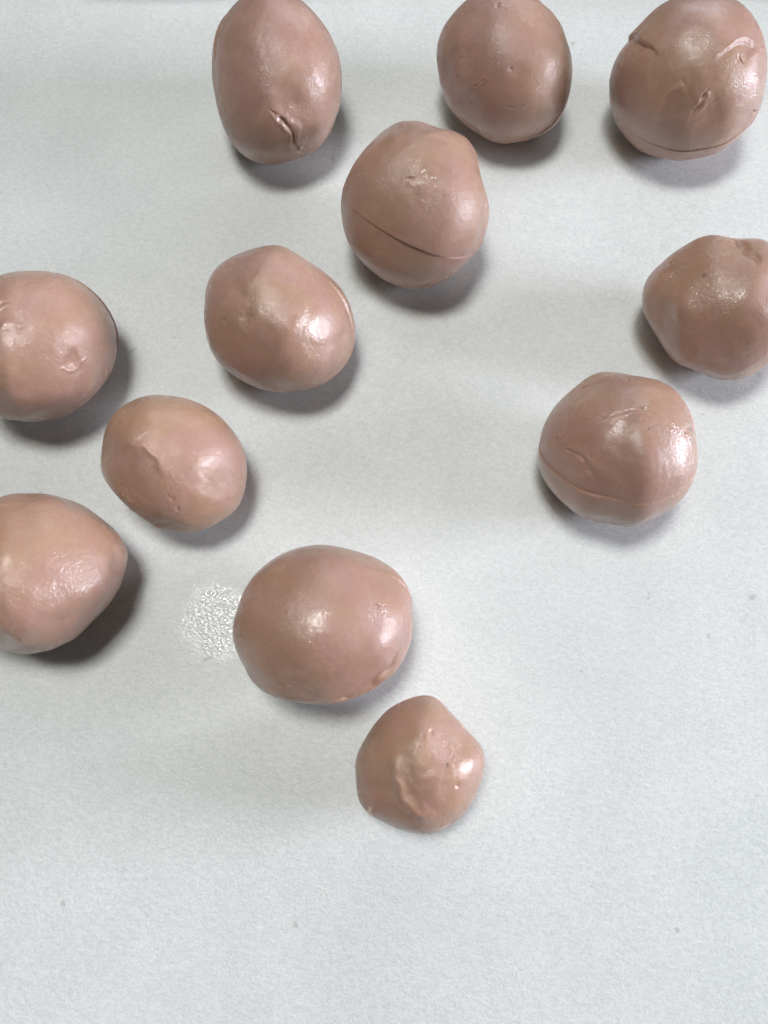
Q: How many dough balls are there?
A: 12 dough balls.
